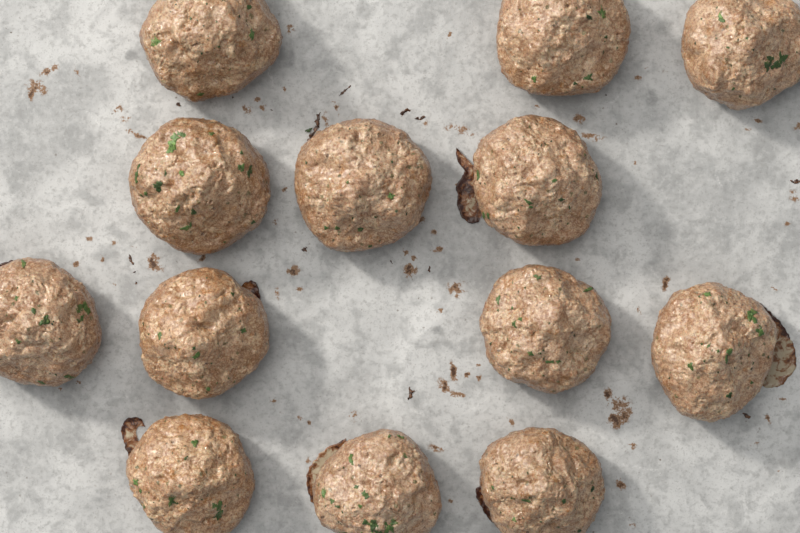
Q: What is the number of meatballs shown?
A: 13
